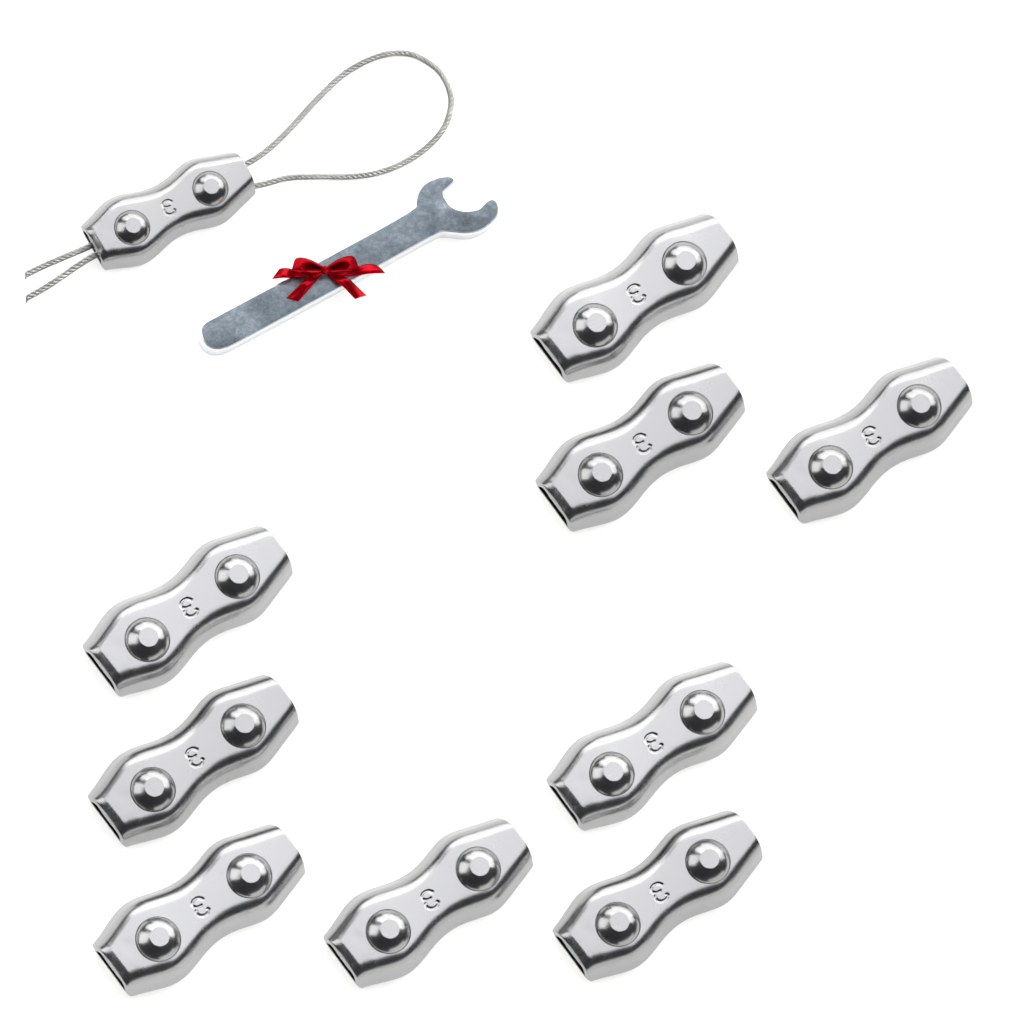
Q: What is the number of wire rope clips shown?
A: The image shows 10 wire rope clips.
